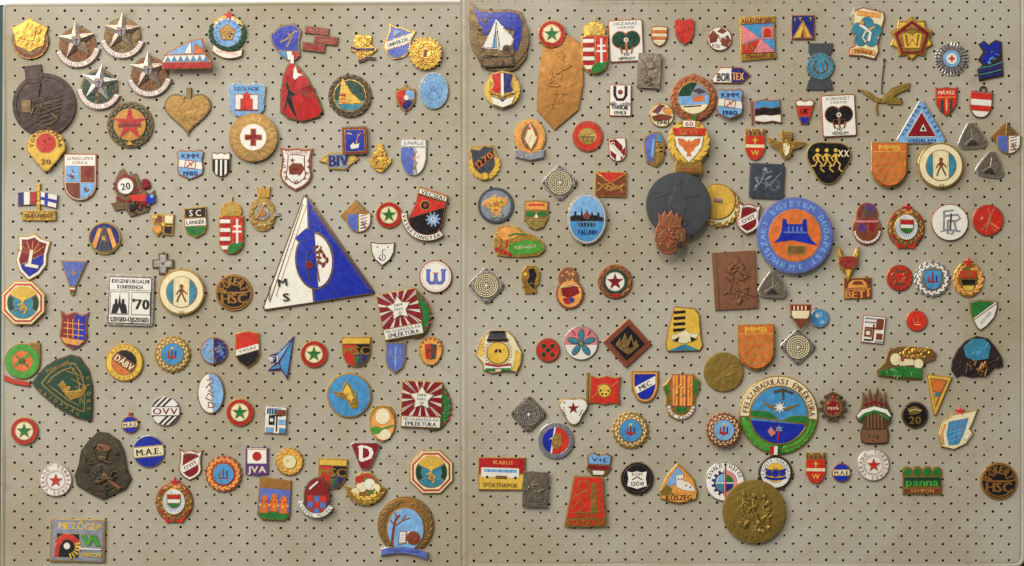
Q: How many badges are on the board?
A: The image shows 200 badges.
